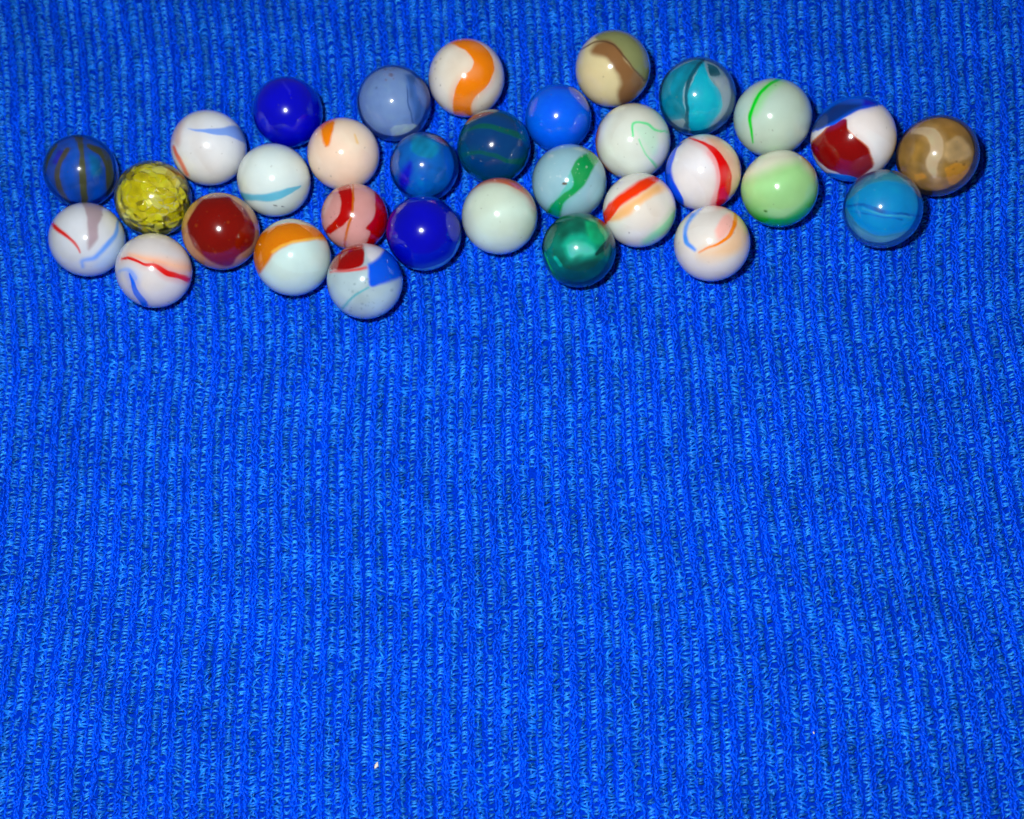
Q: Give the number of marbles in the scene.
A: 32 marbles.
